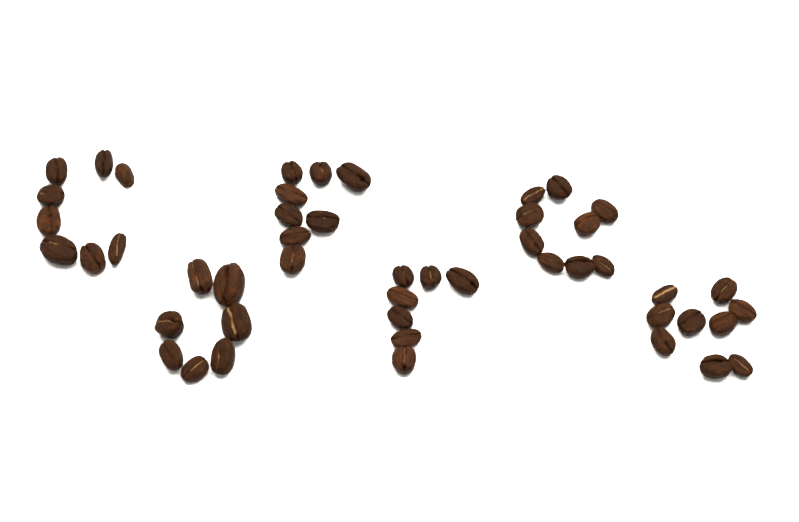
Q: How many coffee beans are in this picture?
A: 48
